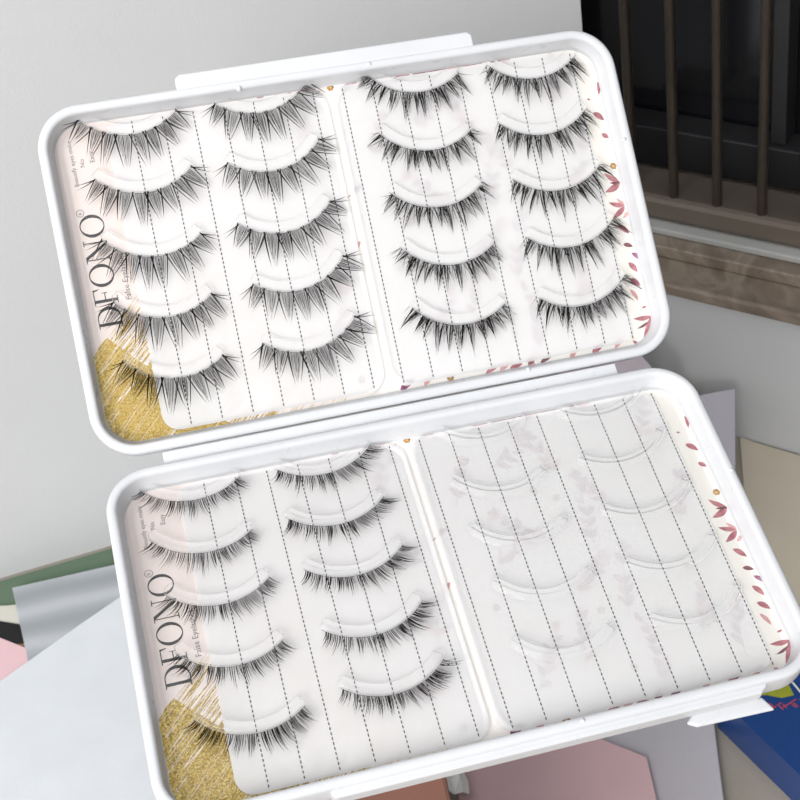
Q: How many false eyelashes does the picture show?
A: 30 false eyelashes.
